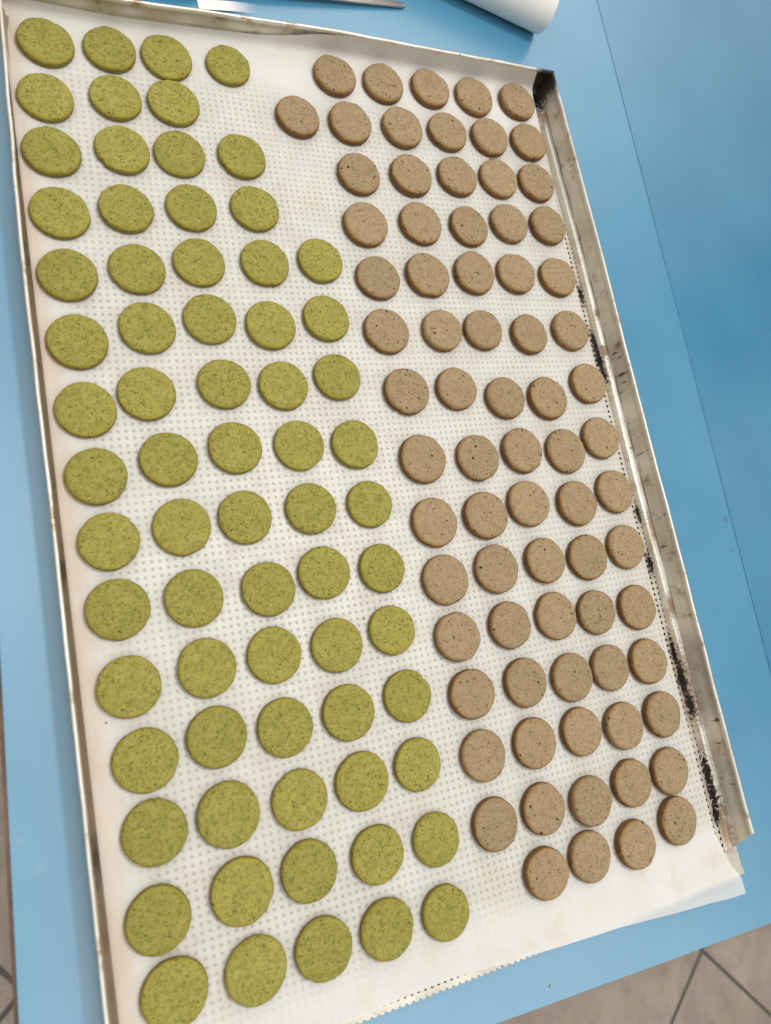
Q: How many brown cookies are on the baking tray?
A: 75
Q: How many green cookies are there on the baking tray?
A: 70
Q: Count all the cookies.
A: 145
